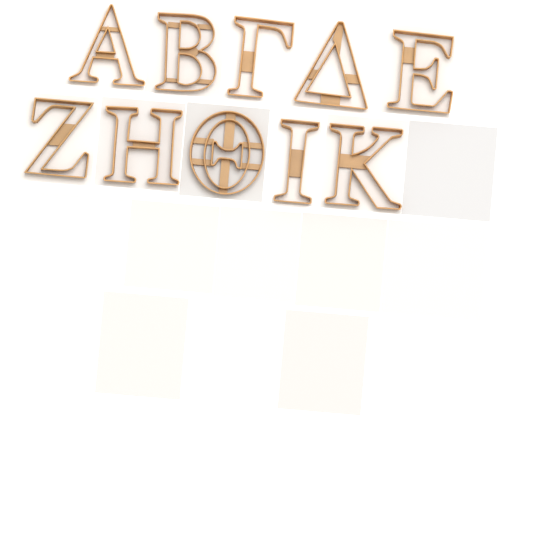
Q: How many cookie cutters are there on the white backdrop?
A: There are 10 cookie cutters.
